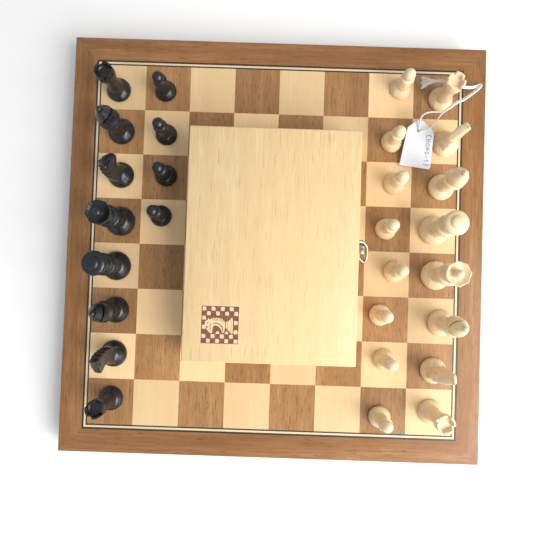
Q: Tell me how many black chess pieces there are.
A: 12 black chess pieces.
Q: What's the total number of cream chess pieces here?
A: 16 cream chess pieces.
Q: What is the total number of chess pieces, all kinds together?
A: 28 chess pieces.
